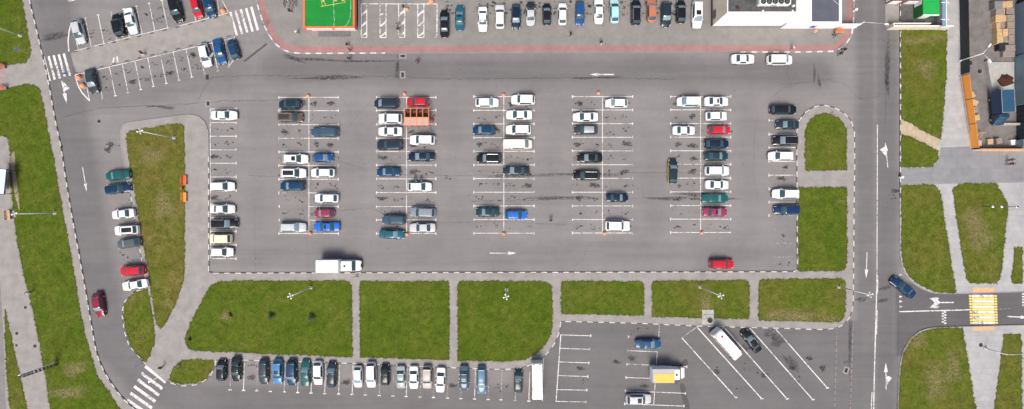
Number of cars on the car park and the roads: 125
